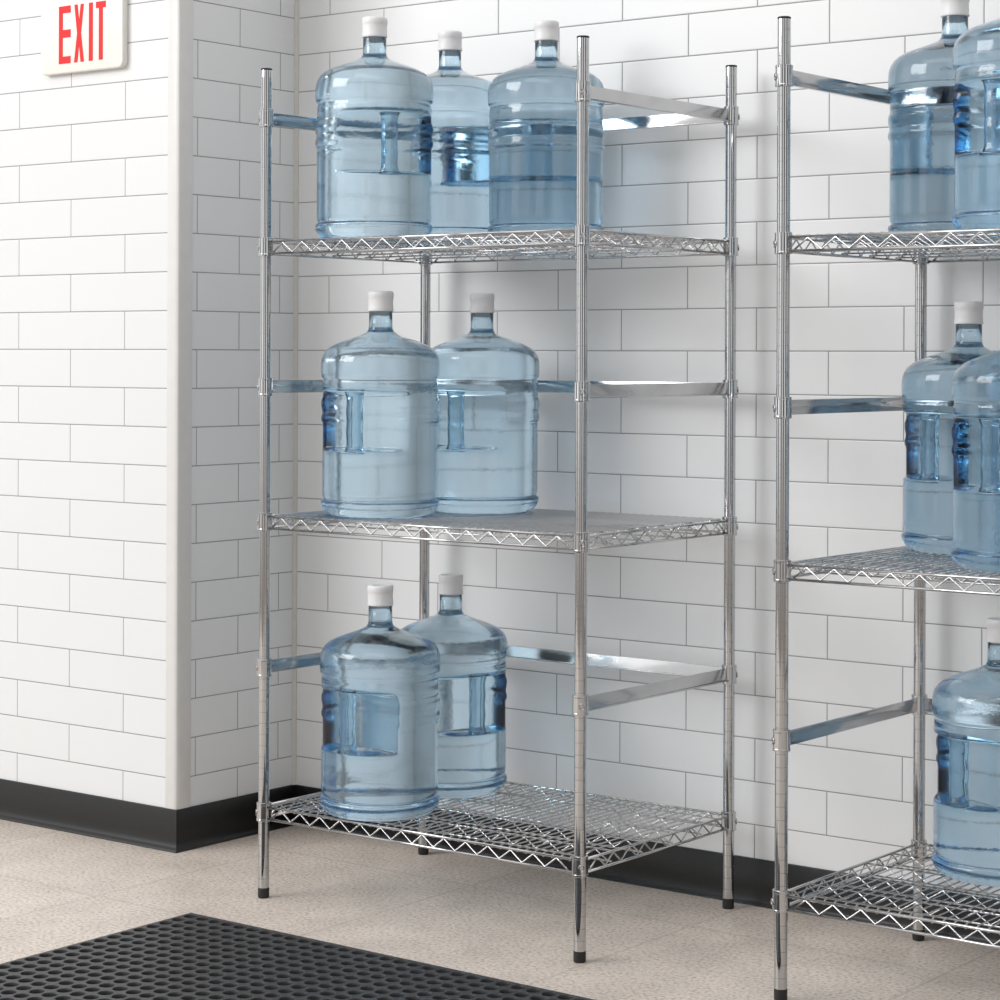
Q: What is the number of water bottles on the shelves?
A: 12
